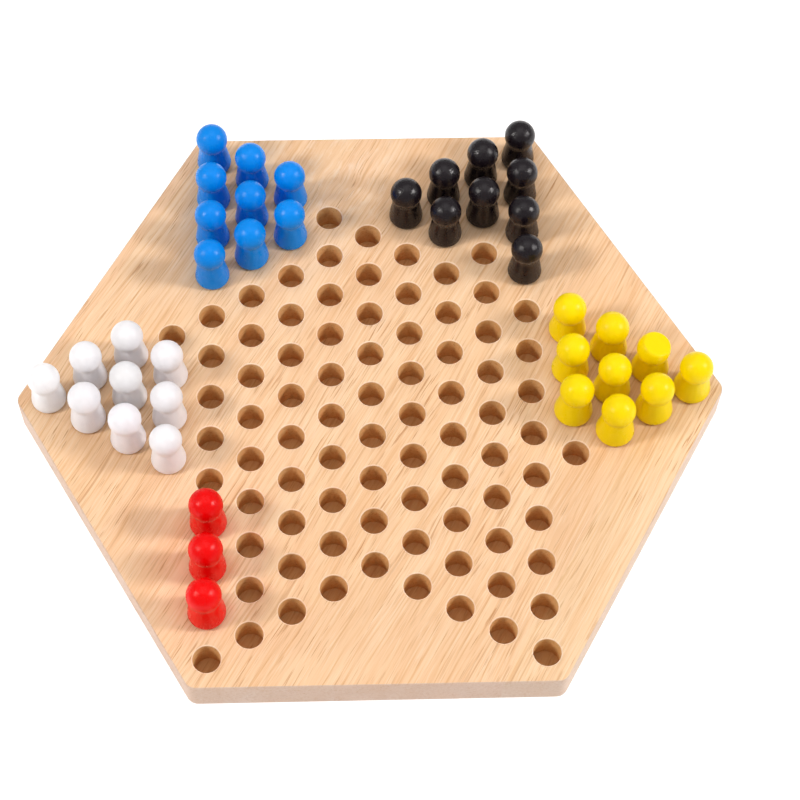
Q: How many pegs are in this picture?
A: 39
